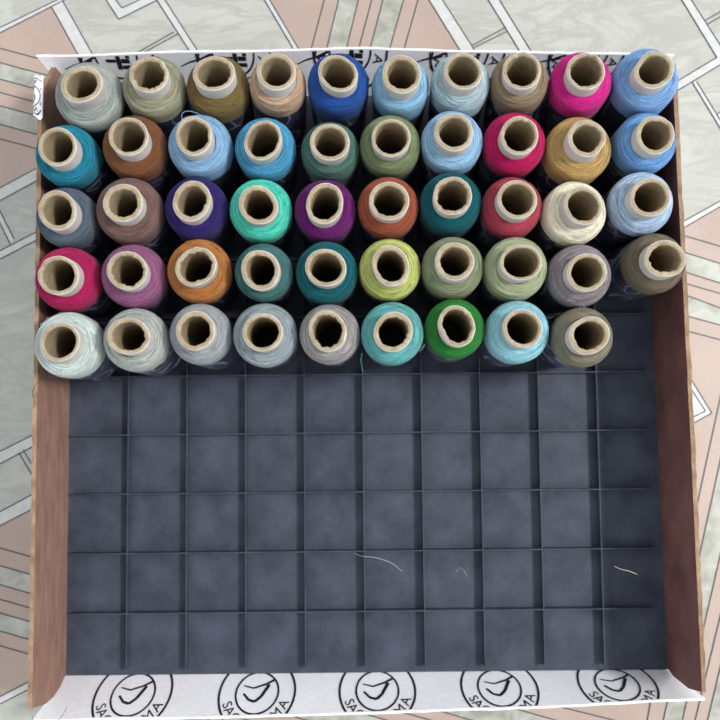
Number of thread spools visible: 49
